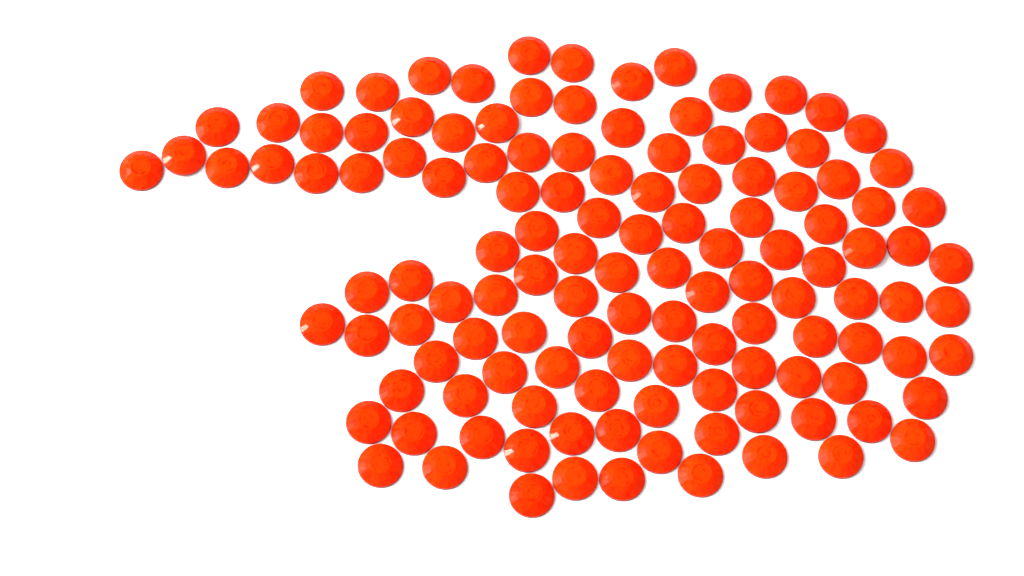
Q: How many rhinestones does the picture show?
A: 126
